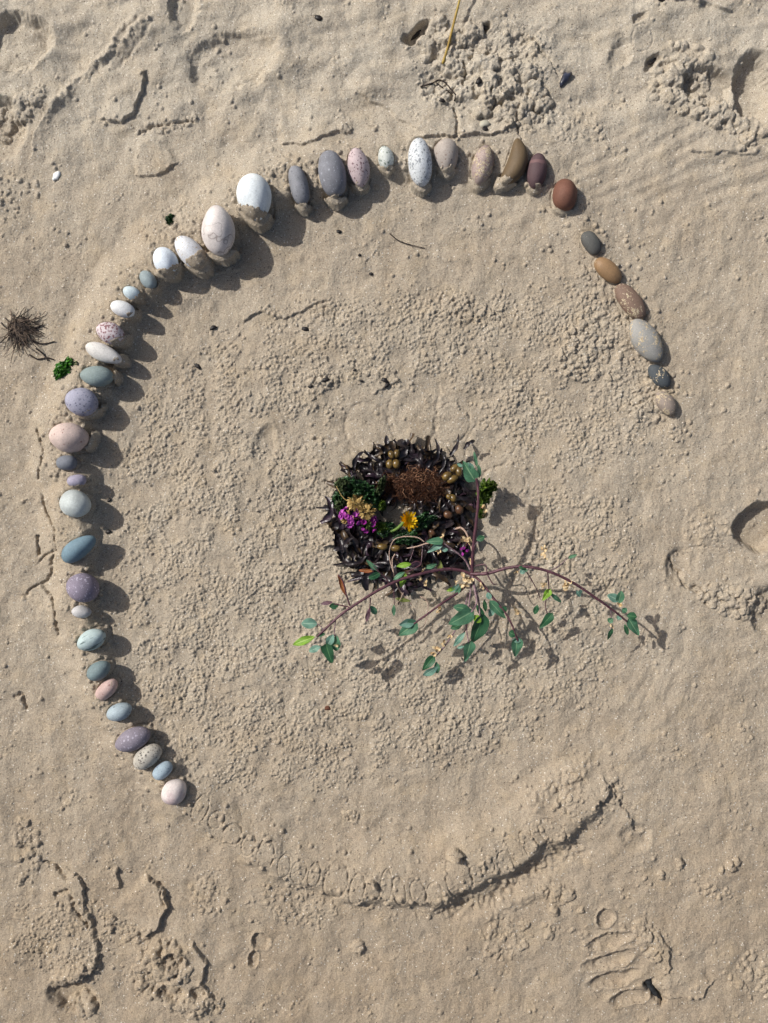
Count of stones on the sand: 42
